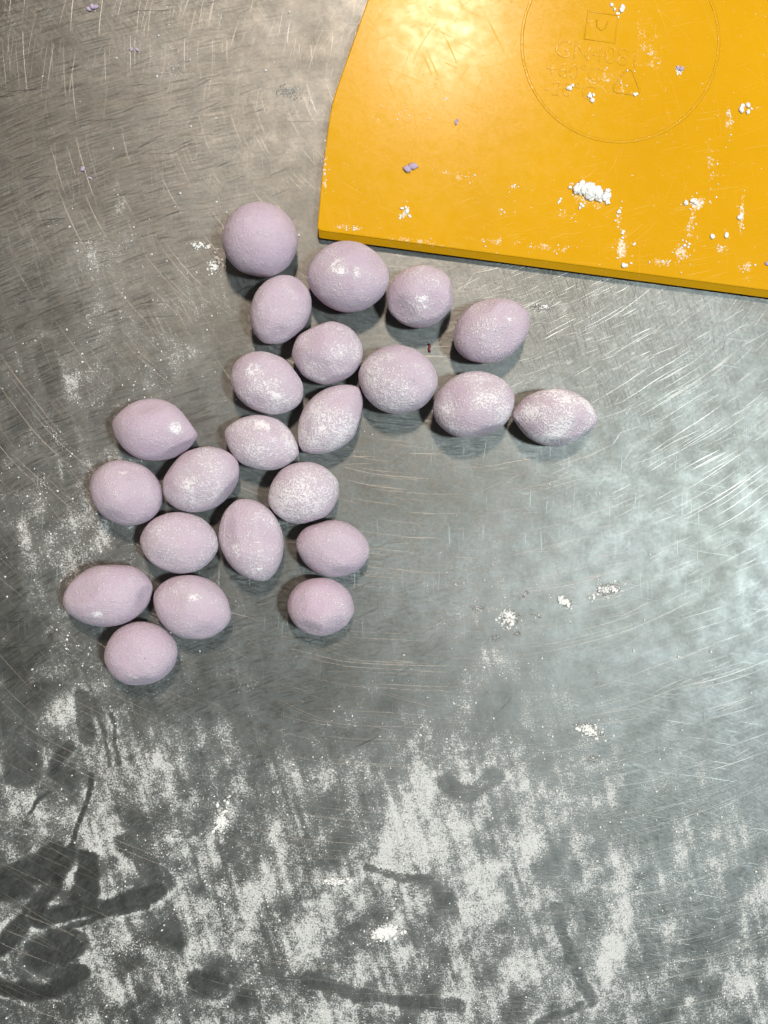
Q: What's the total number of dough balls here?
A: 23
